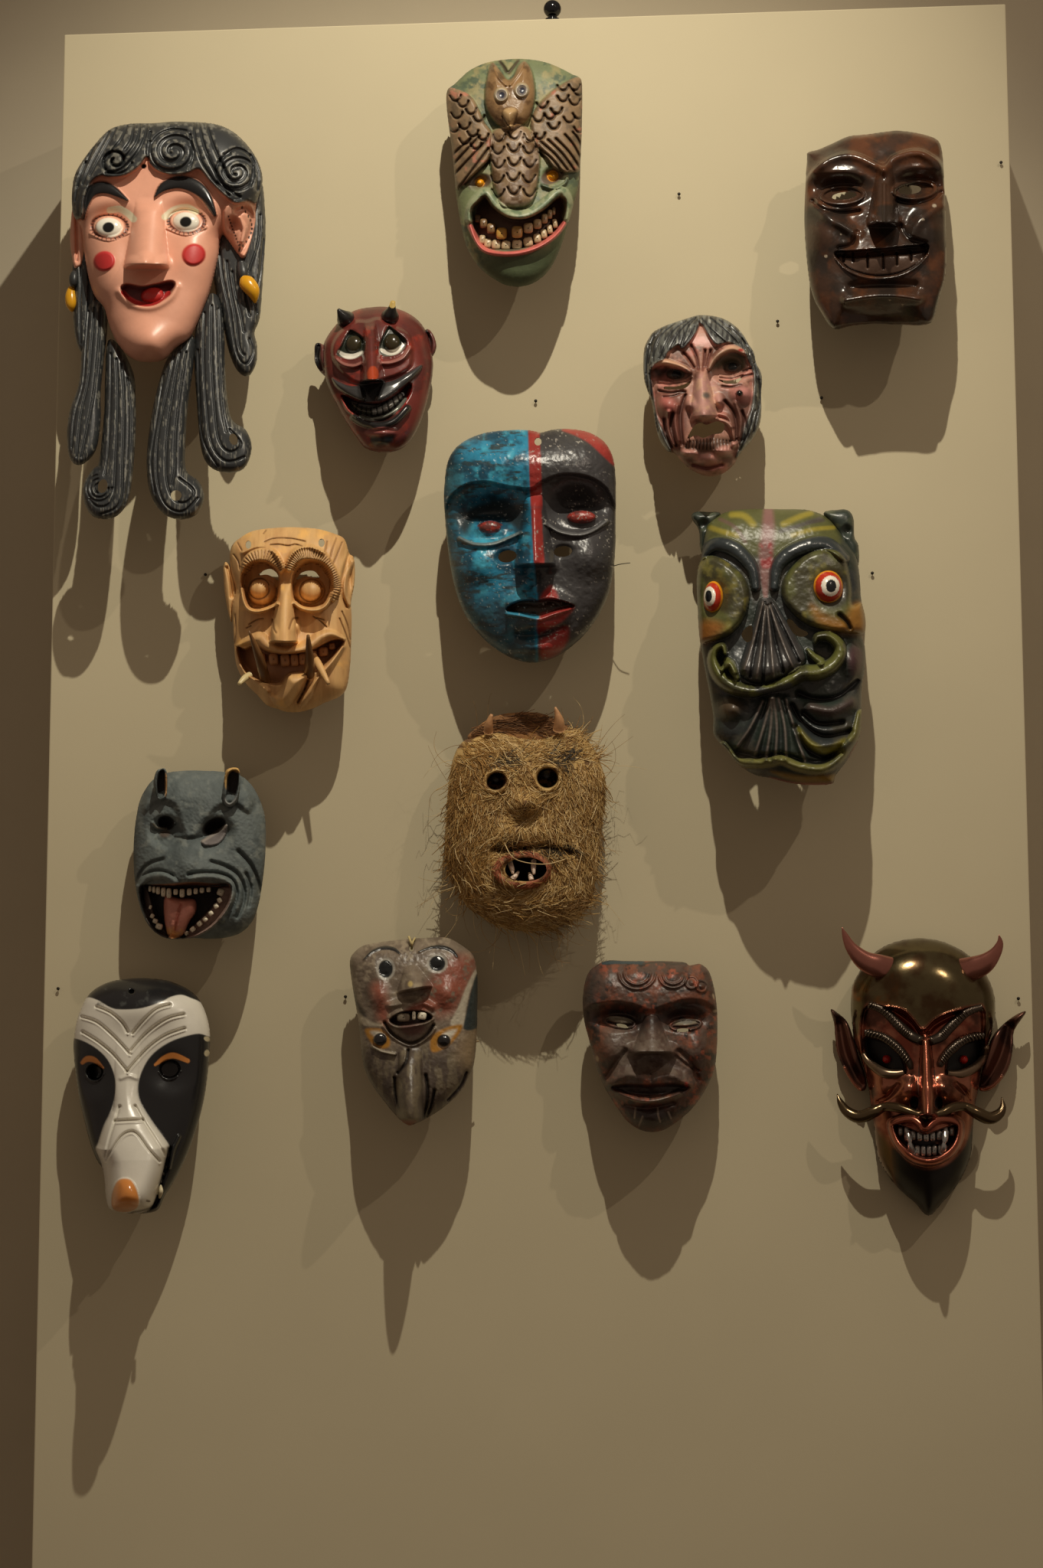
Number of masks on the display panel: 14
